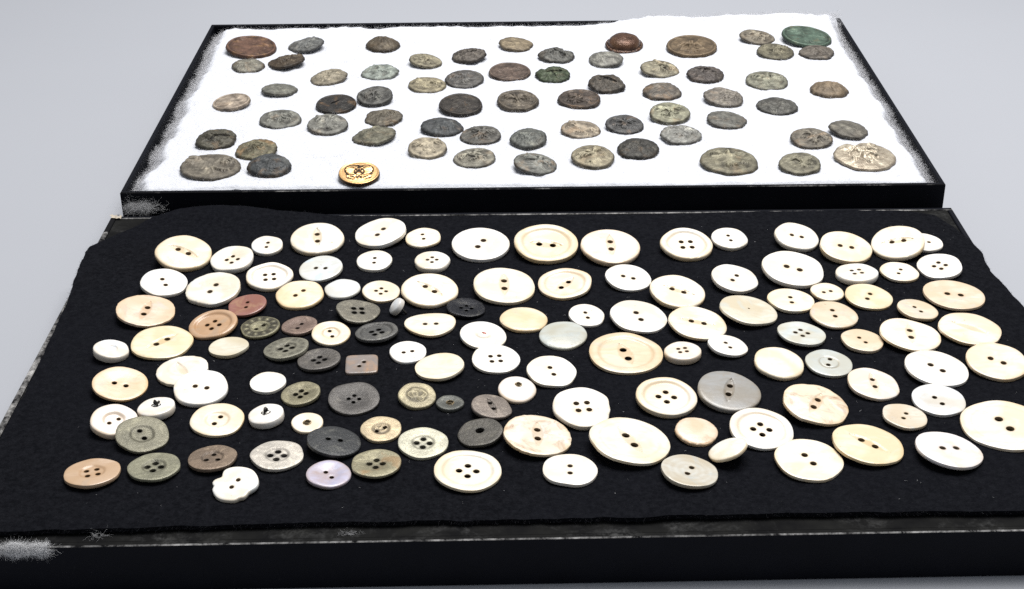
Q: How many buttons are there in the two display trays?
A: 189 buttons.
